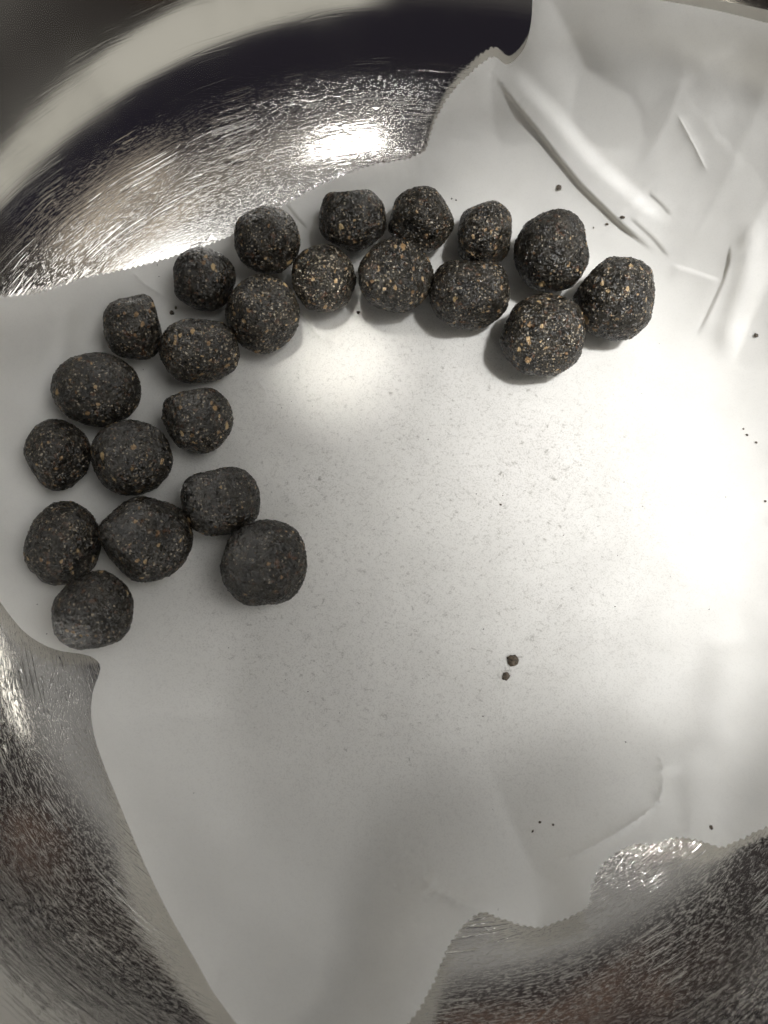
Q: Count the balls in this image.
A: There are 23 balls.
